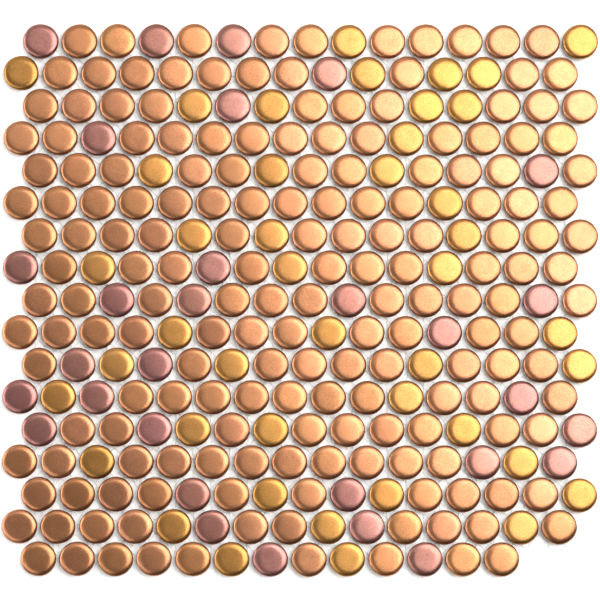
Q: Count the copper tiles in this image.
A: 180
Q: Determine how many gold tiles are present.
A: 43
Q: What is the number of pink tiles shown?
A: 30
